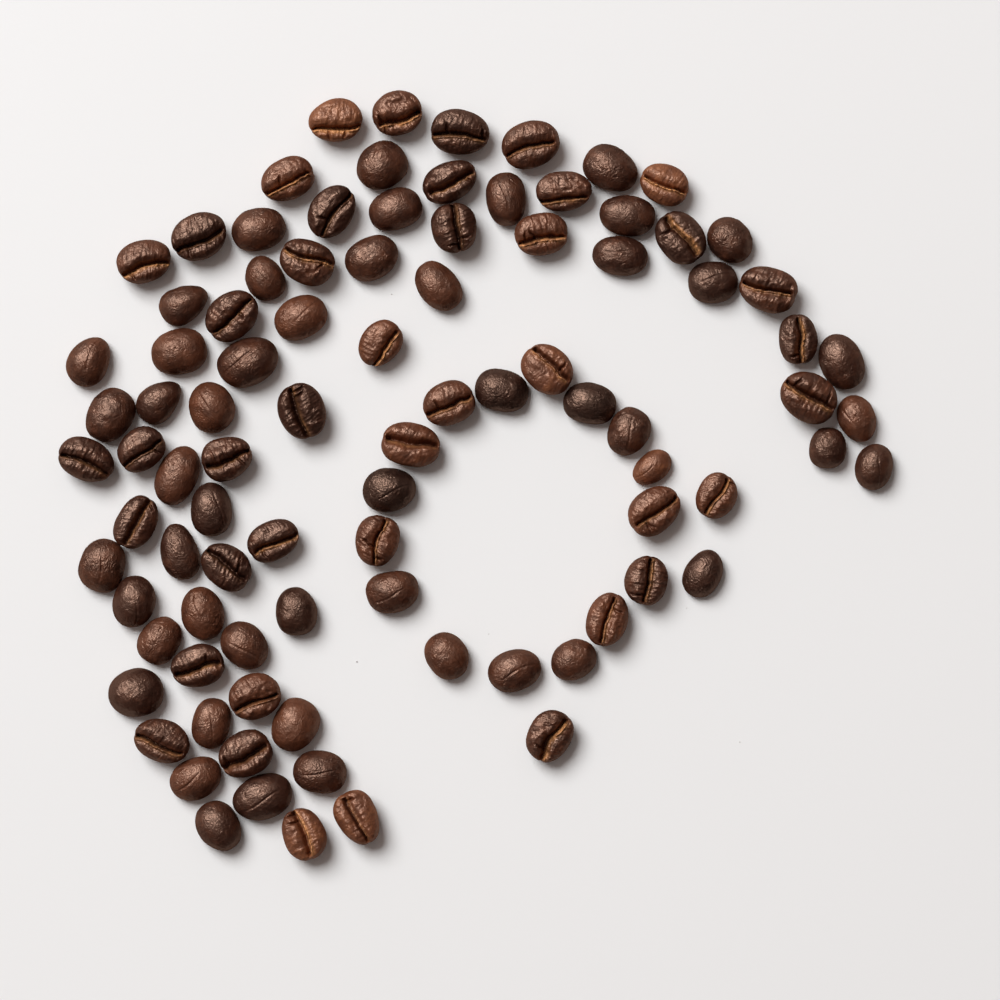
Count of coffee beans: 92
